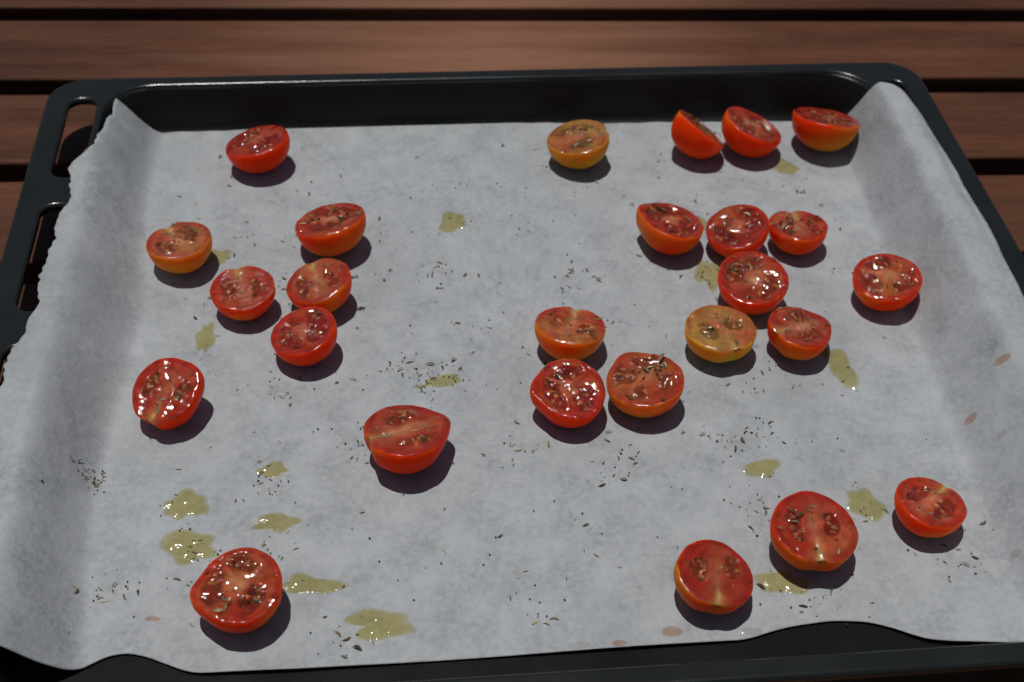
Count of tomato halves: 26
